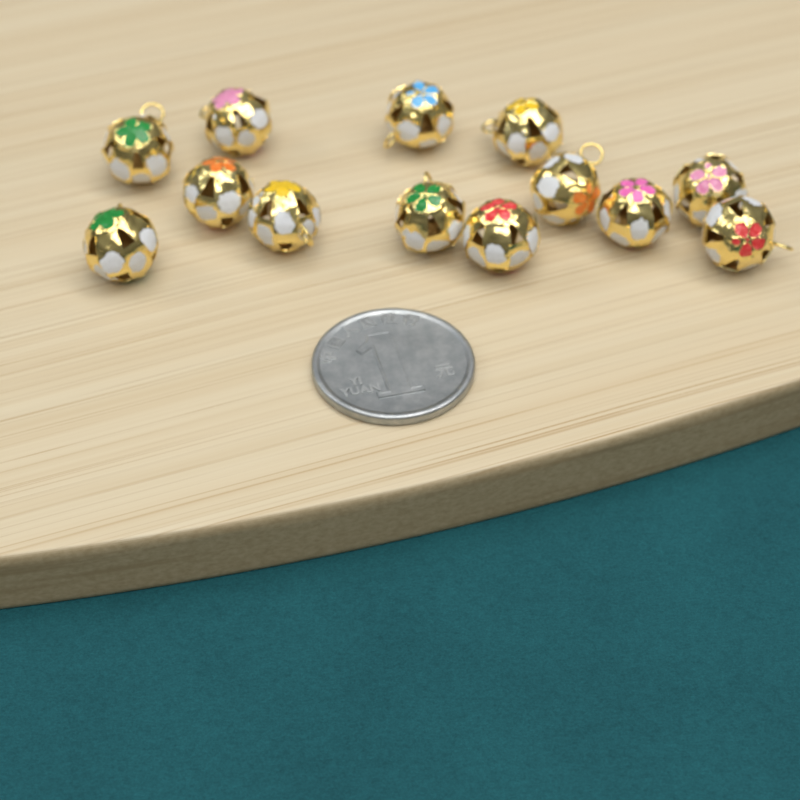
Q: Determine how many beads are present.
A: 13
